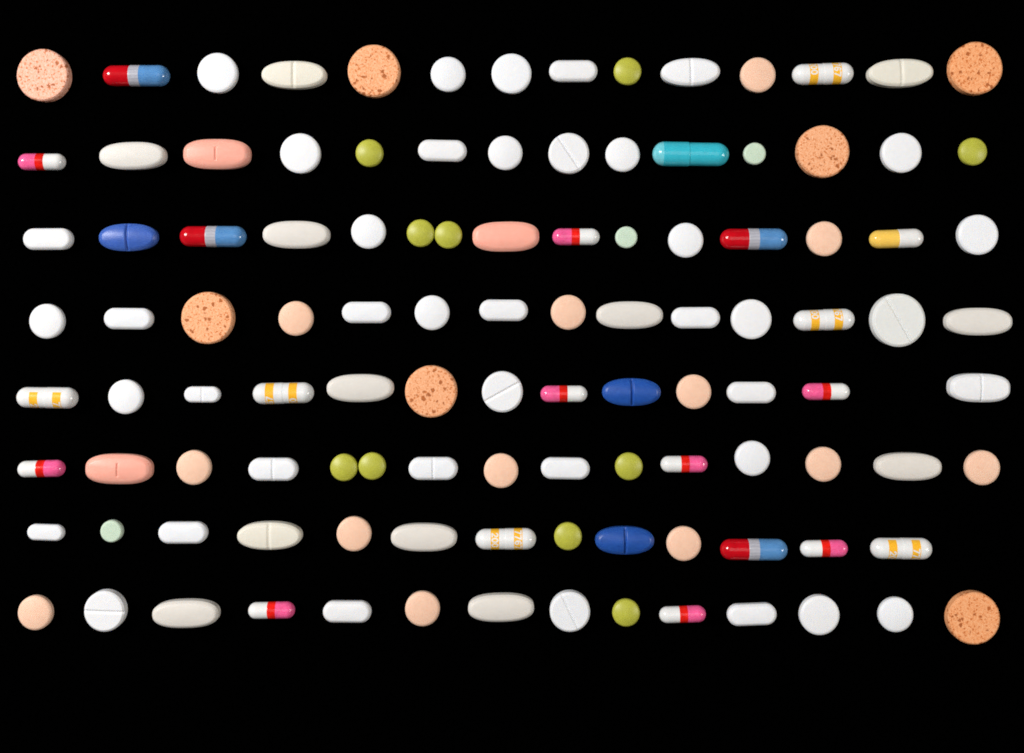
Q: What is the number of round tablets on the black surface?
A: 55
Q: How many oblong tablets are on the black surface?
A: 36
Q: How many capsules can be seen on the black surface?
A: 21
